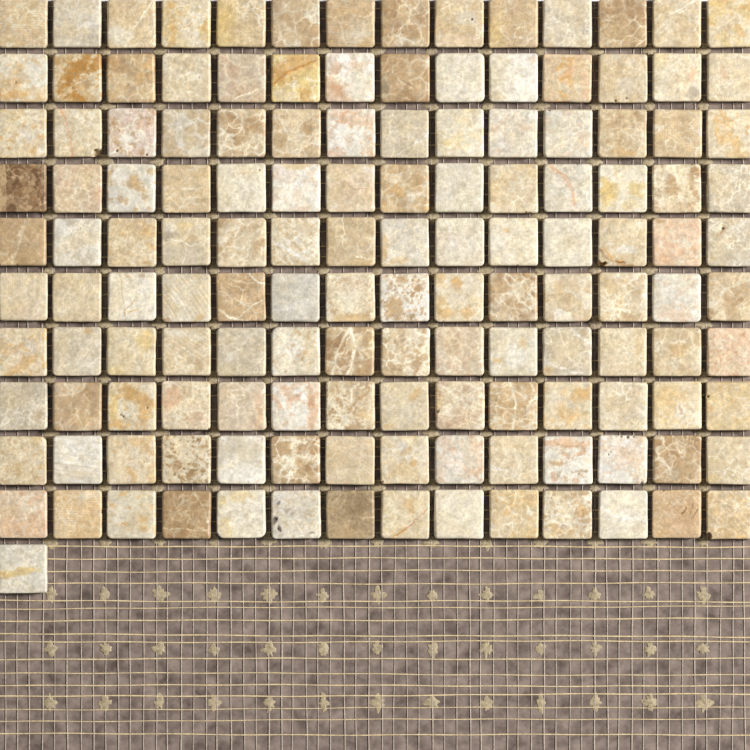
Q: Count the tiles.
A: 141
